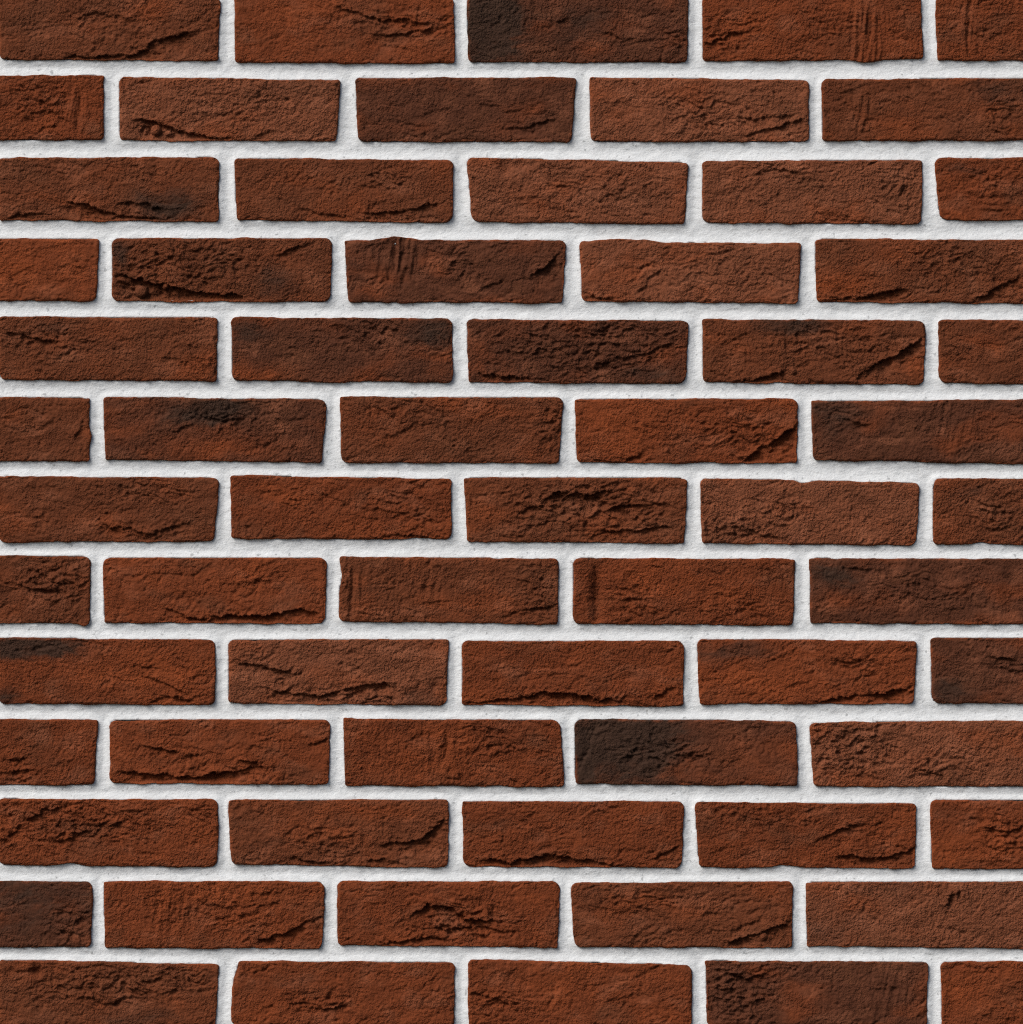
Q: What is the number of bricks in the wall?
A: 65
